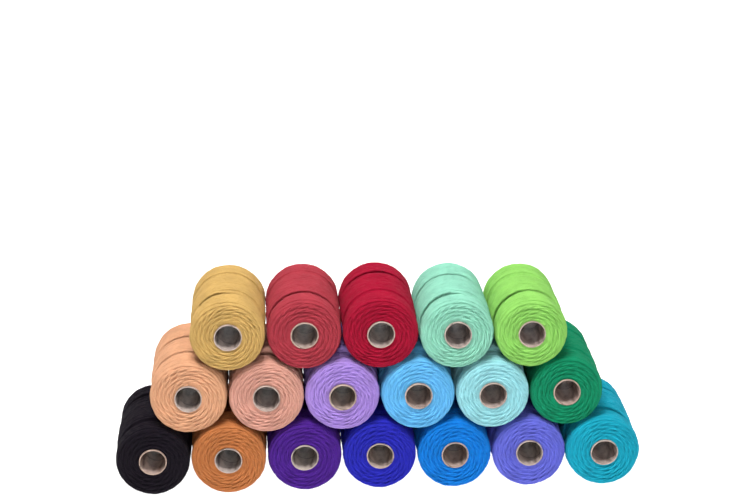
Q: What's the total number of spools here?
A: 18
